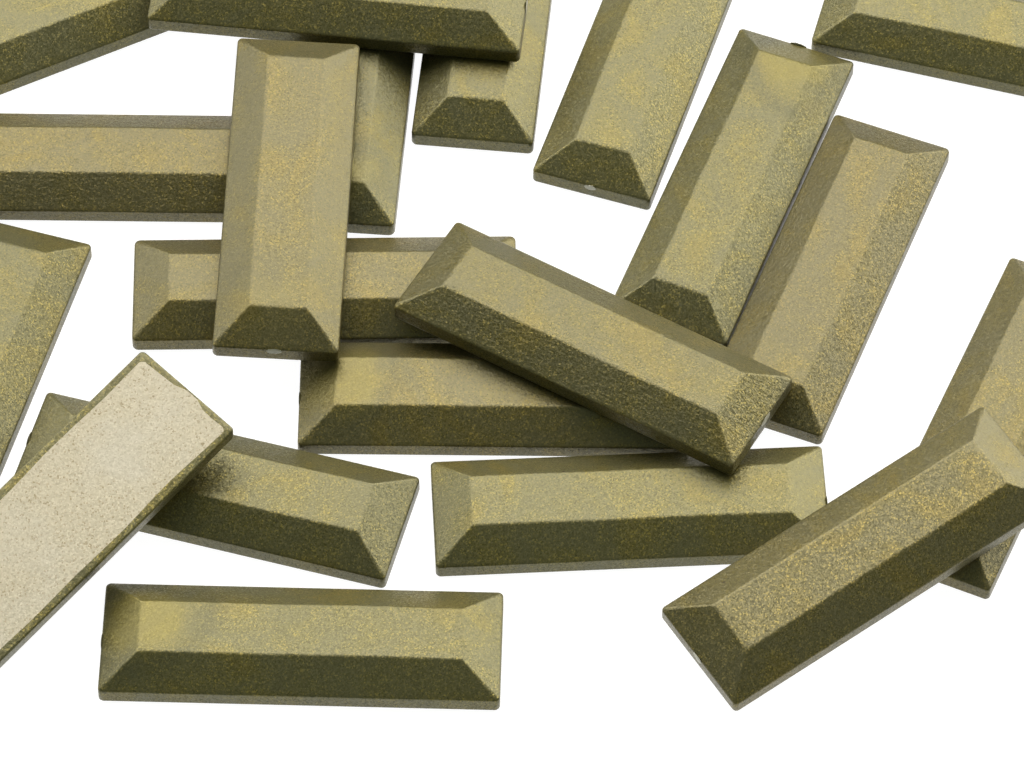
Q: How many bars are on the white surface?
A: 20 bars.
